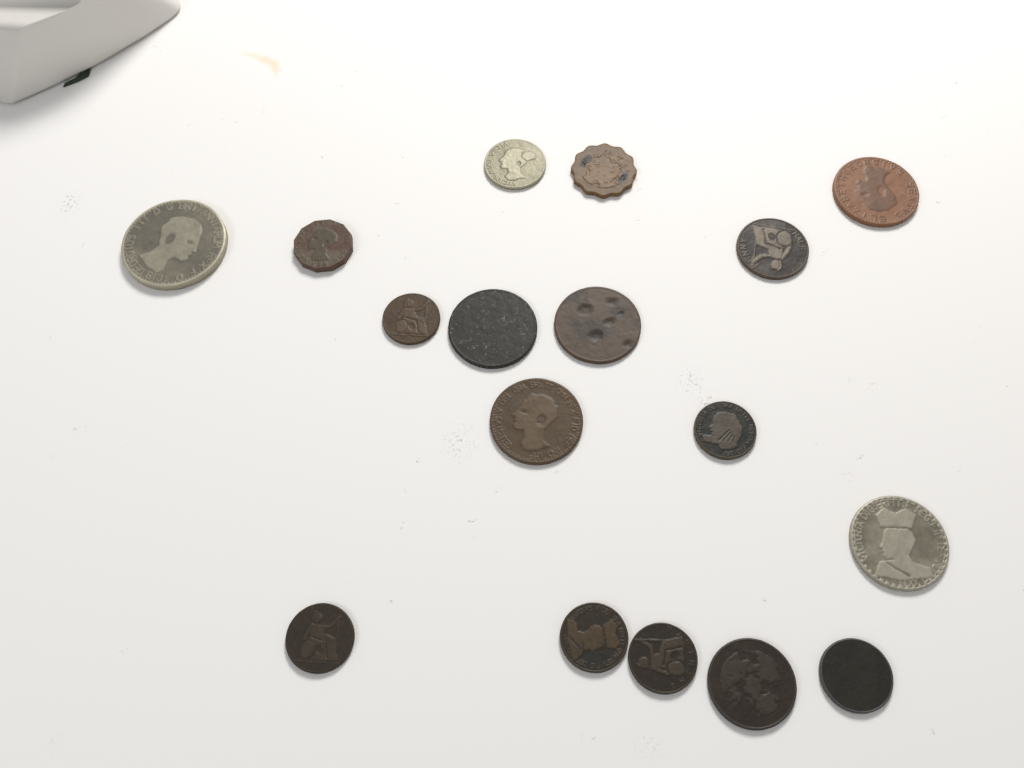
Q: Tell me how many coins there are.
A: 17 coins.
